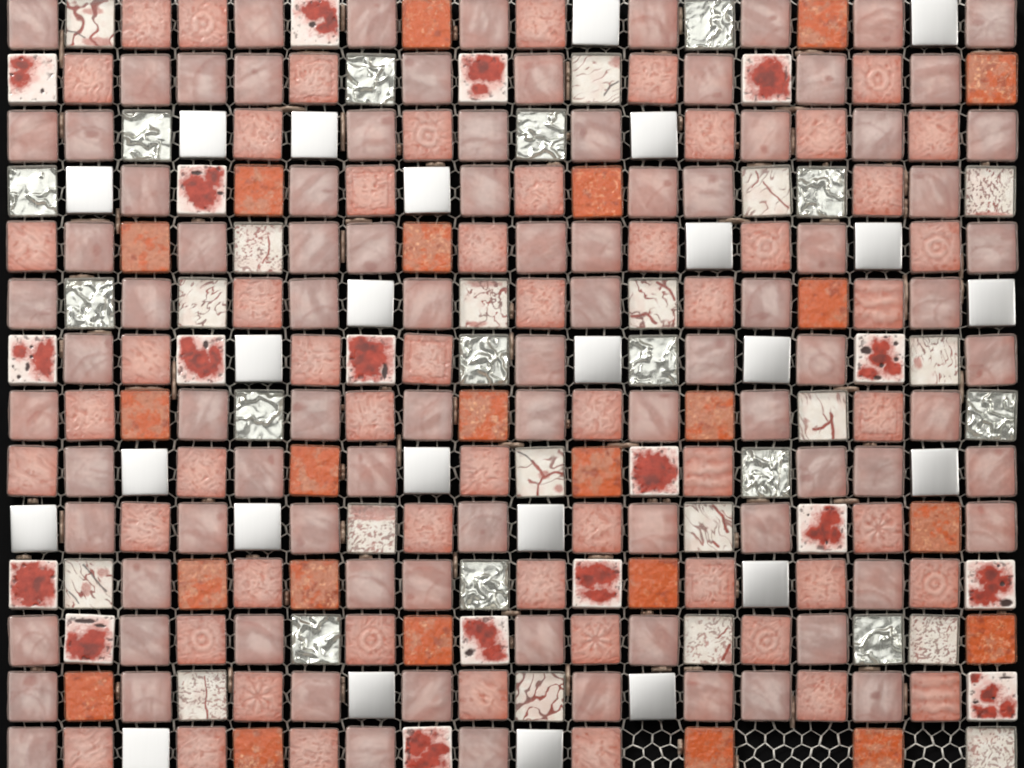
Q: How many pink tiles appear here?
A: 148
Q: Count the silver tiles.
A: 40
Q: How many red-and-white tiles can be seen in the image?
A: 37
